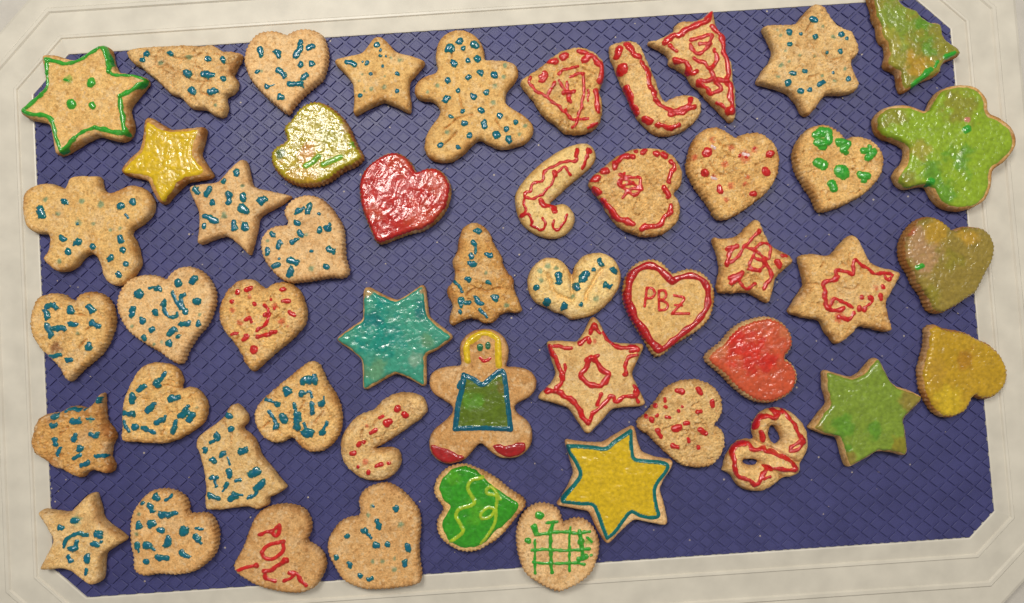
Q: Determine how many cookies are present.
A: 50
